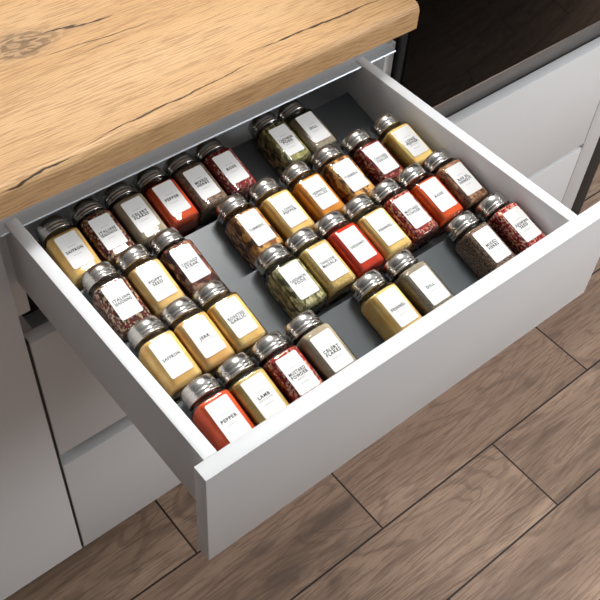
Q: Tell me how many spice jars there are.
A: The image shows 35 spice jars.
